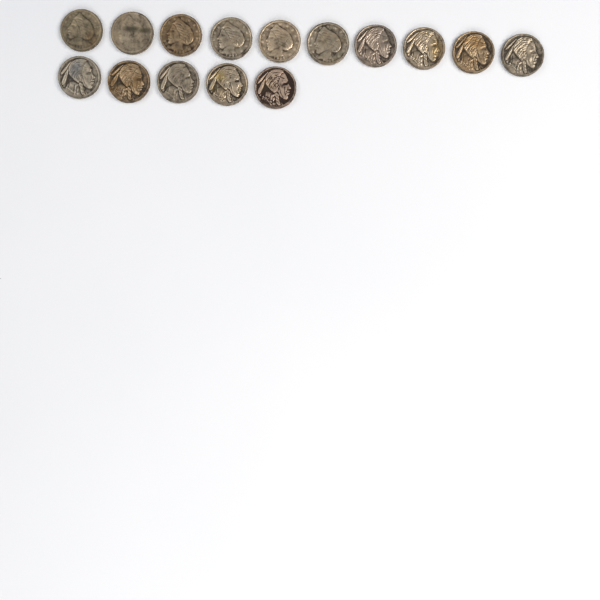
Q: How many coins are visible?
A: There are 15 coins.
